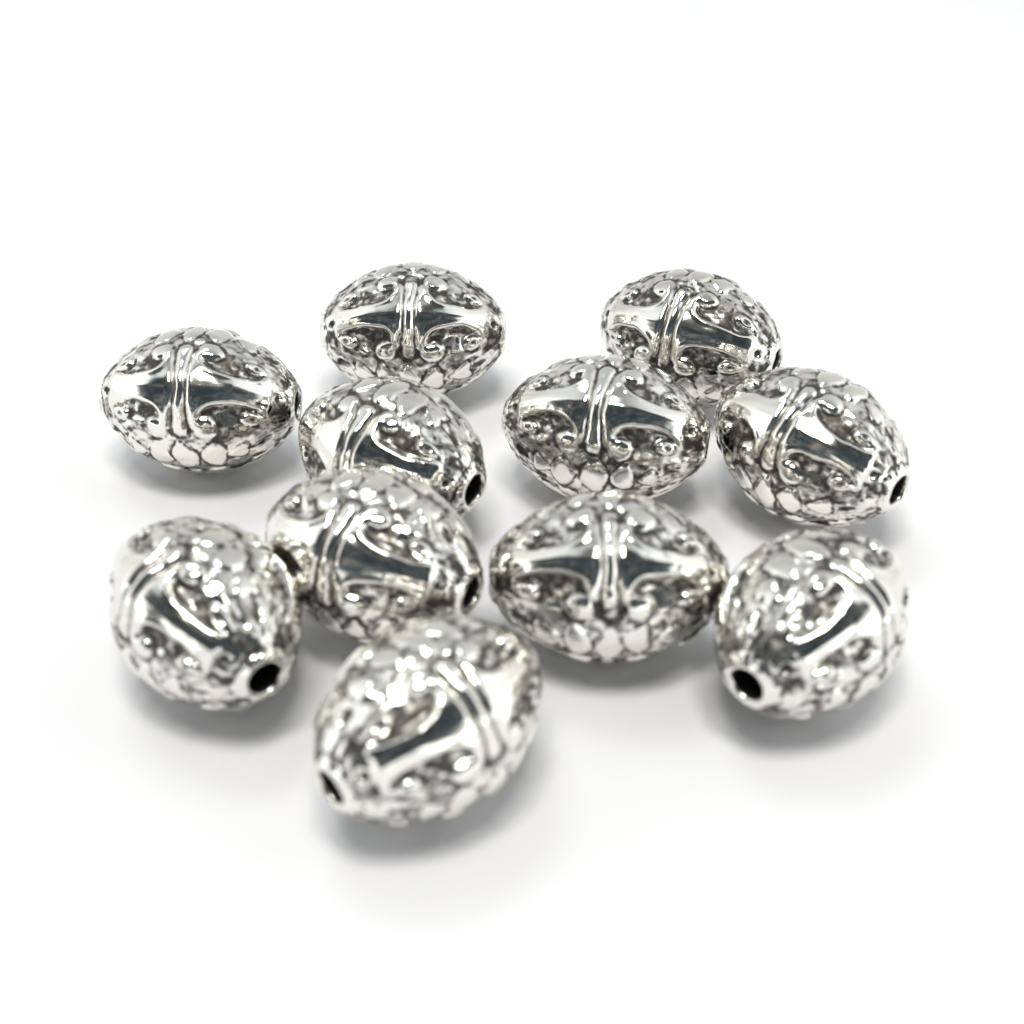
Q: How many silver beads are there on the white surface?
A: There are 11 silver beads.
